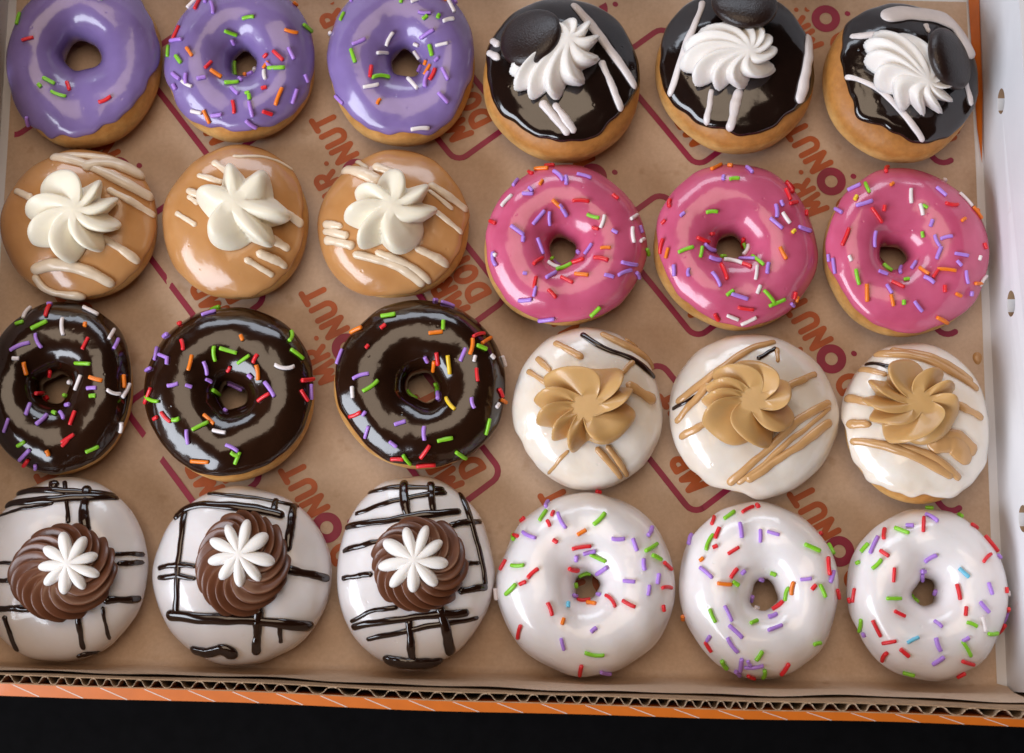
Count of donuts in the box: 24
